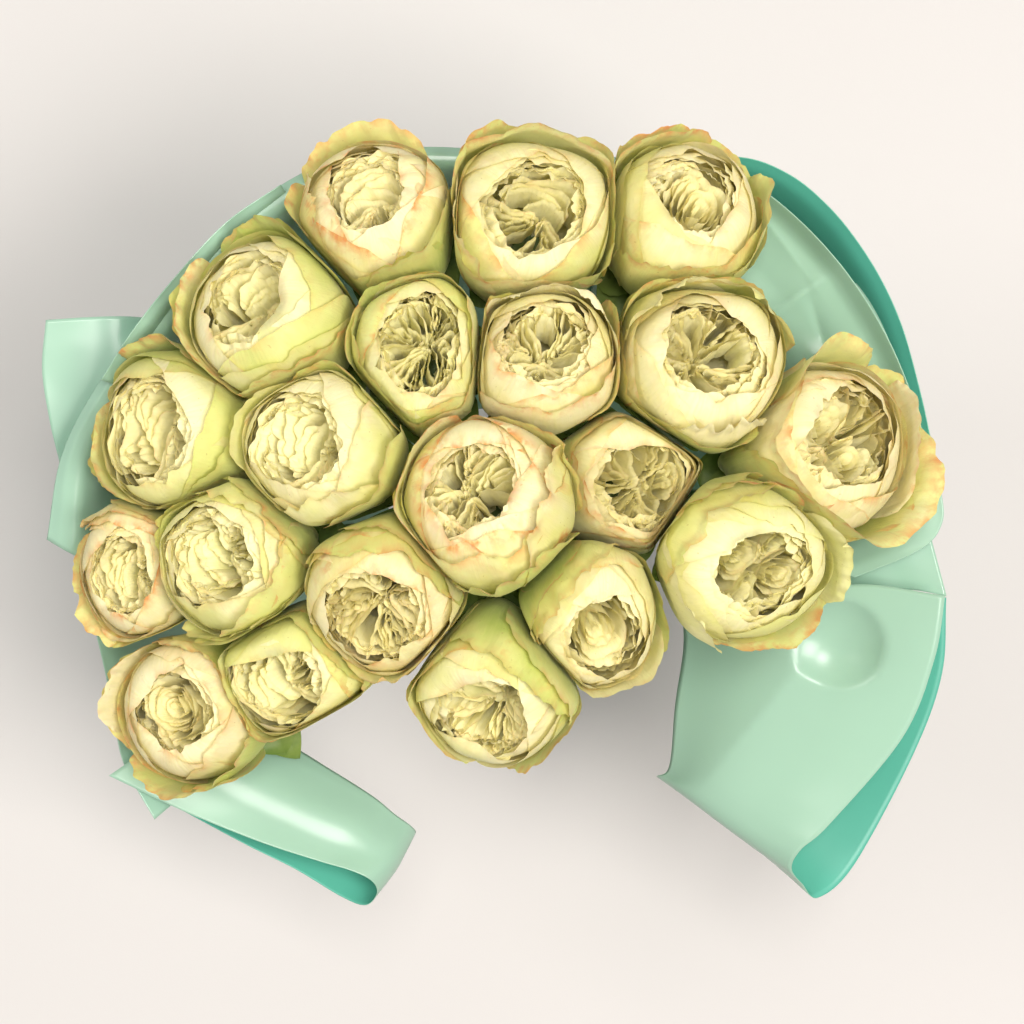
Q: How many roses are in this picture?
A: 20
